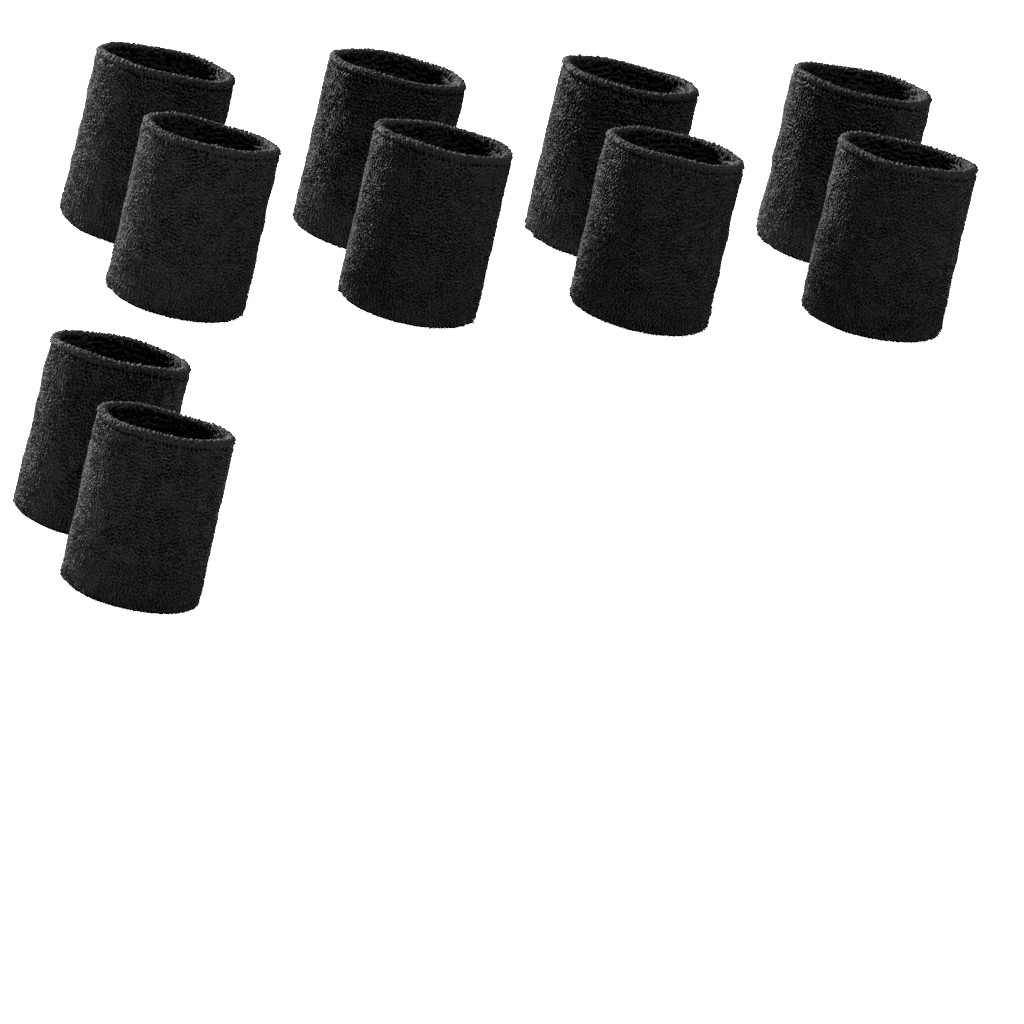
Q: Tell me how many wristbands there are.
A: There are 10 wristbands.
